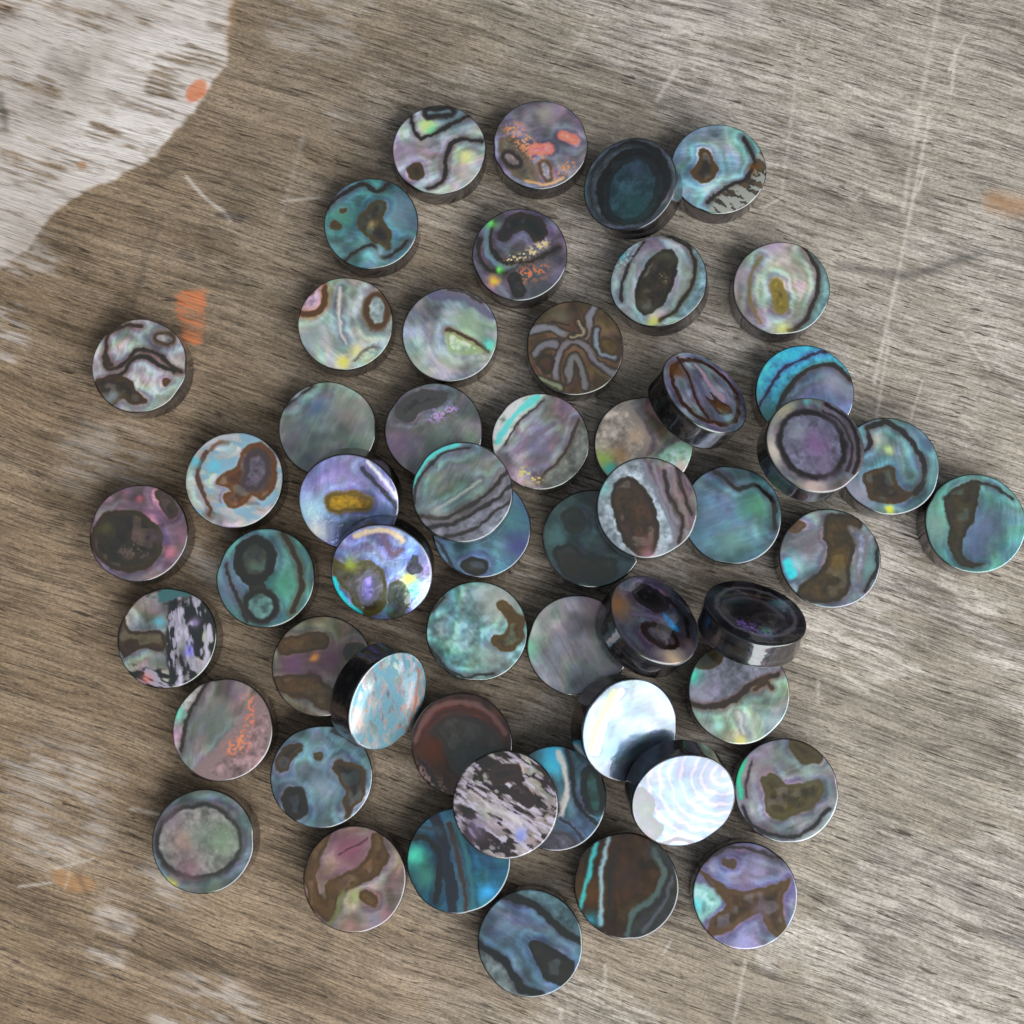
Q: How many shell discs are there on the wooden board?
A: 54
